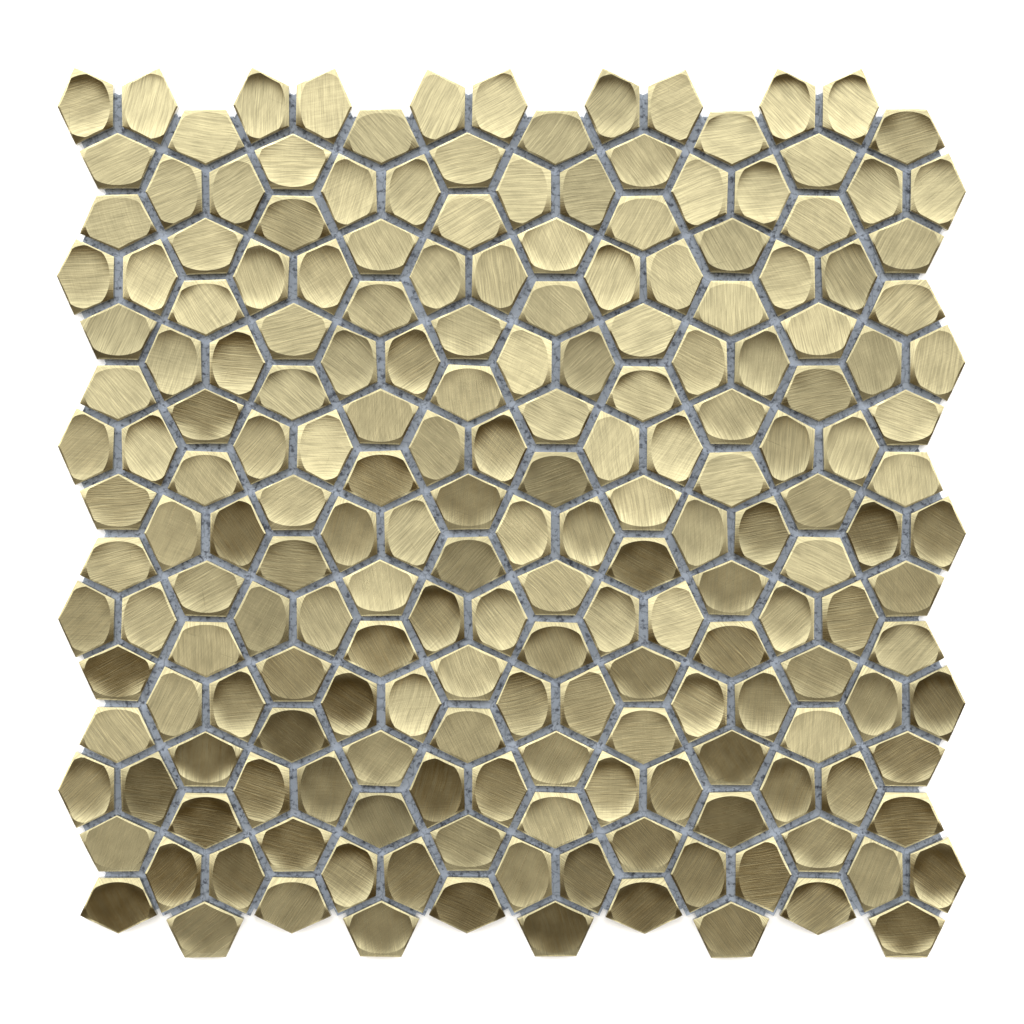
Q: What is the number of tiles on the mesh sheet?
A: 200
